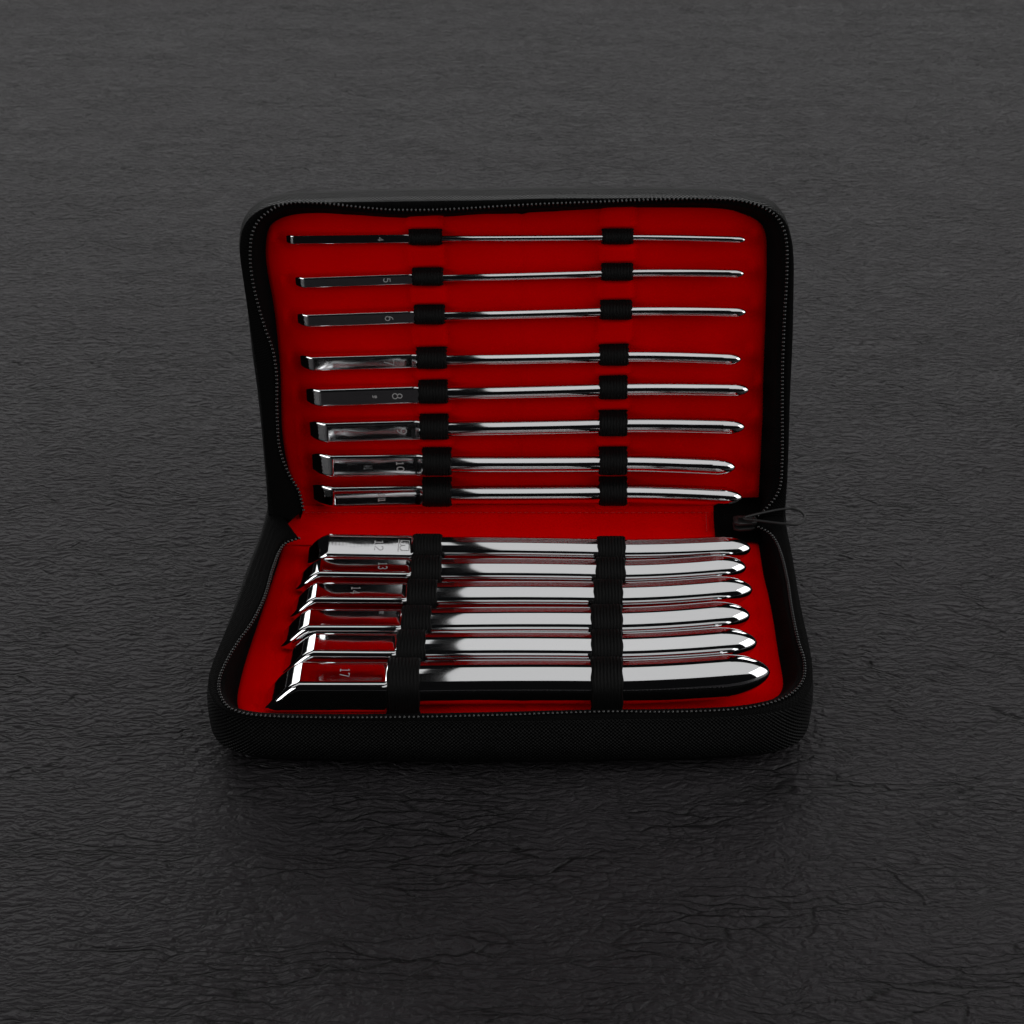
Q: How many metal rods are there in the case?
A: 14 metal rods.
